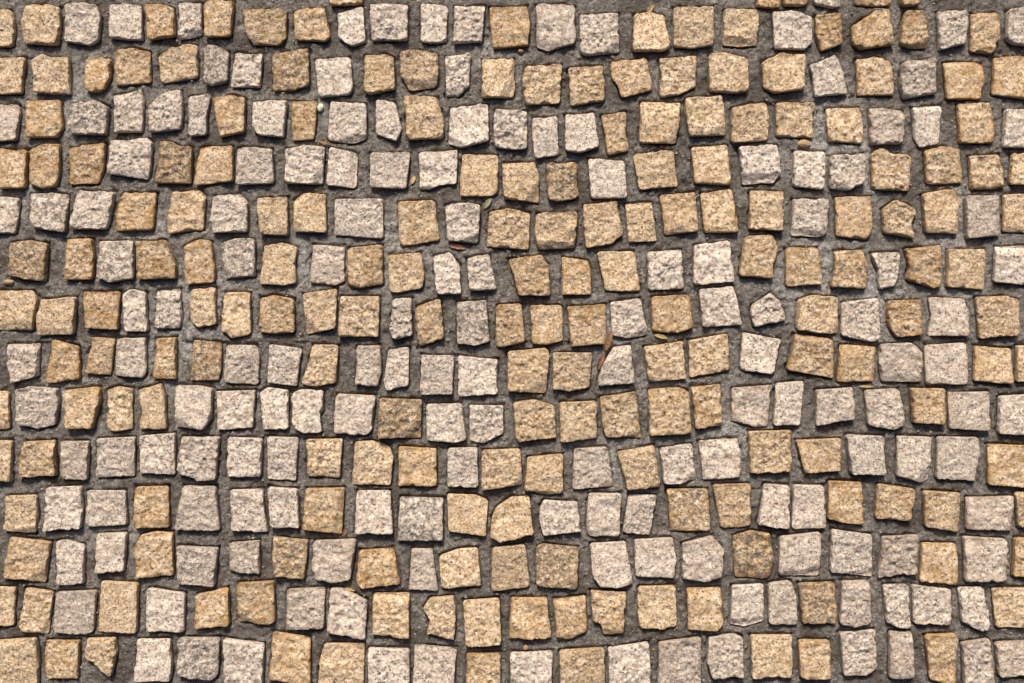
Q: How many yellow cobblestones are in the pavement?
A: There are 190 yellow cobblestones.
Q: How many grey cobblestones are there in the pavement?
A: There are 158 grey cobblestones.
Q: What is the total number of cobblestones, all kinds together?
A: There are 348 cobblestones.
